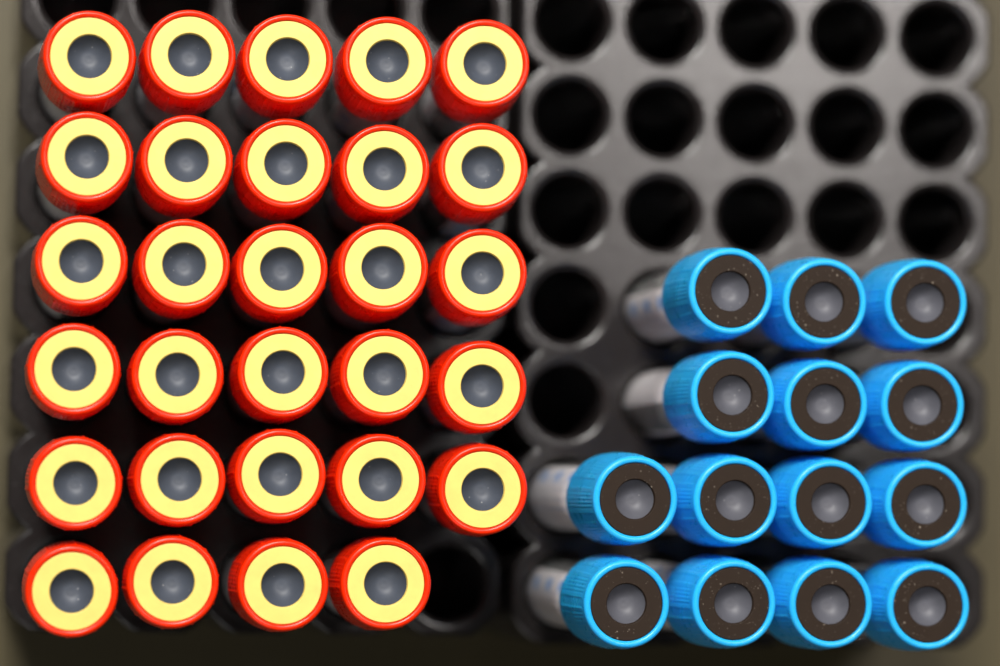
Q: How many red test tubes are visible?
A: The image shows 29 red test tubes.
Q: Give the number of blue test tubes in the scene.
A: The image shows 14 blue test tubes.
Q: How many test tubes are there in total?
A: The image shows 43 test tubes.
